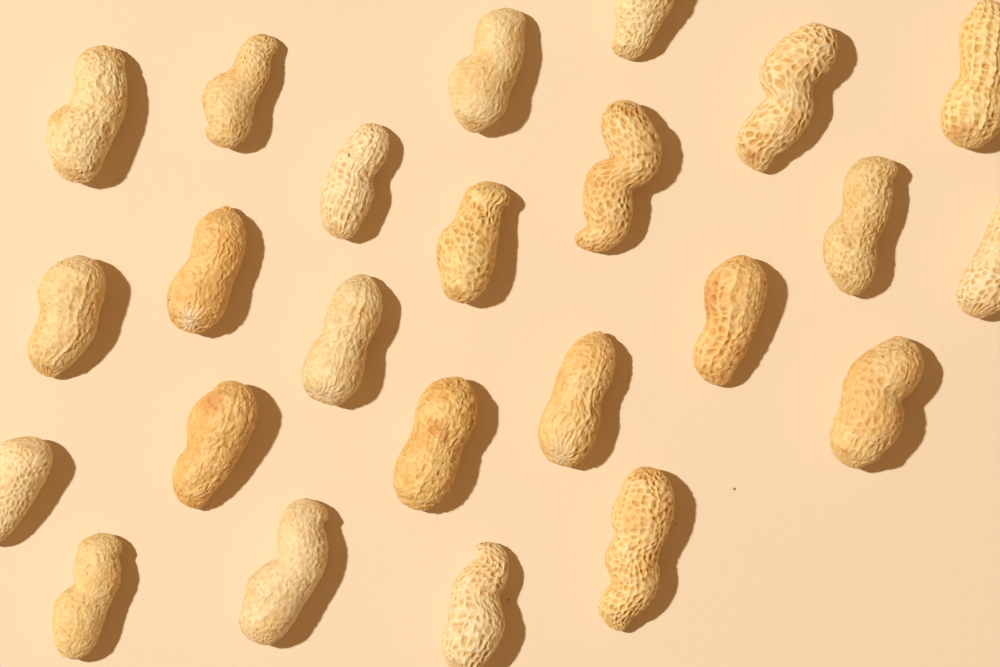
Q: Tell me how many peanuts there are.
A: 24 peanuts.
